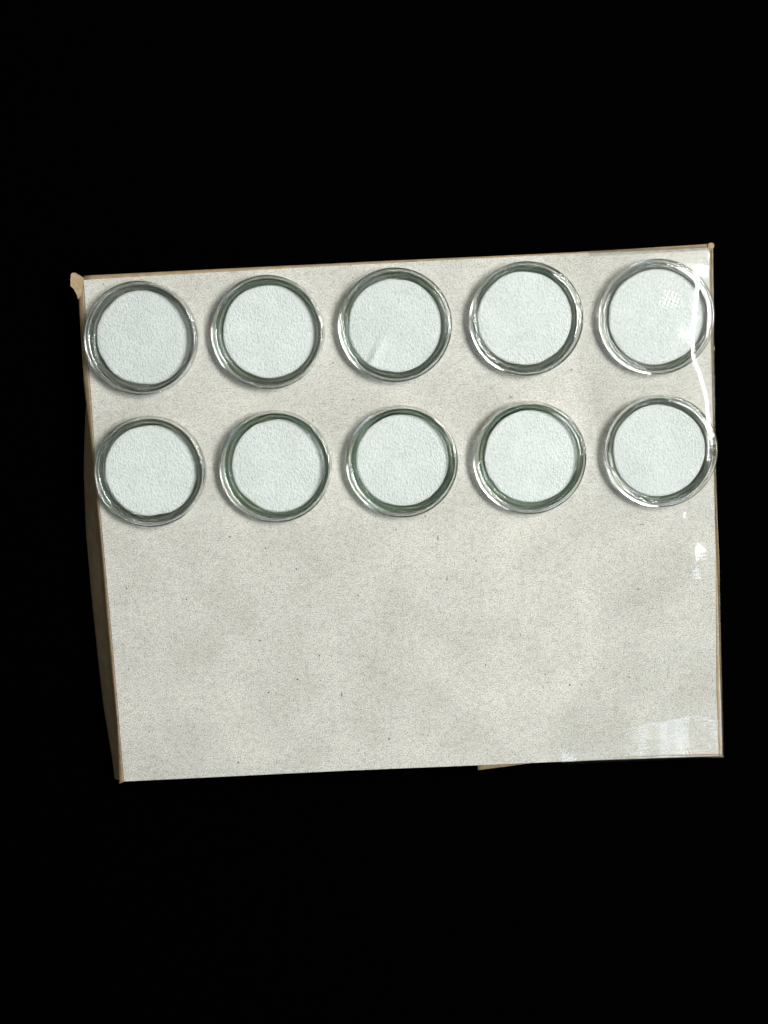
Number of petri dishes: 10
